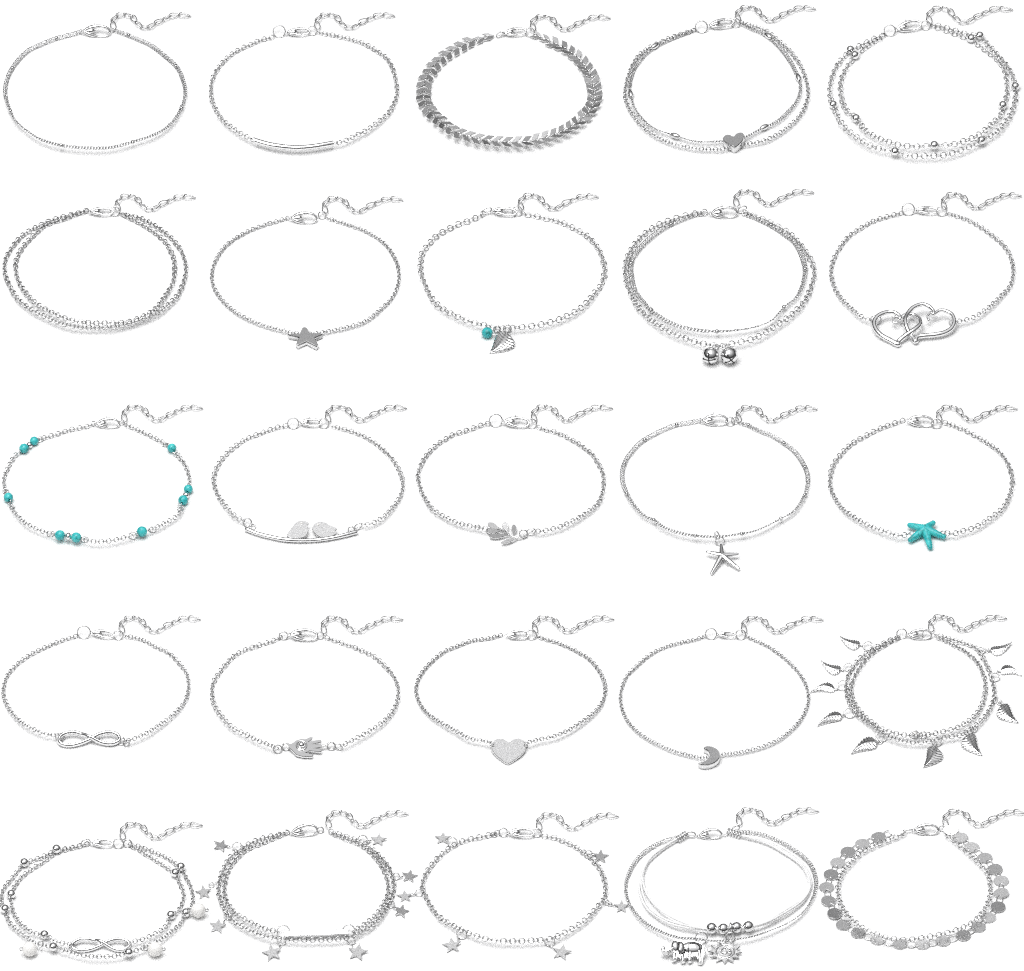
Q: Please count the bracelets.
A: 25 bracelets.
